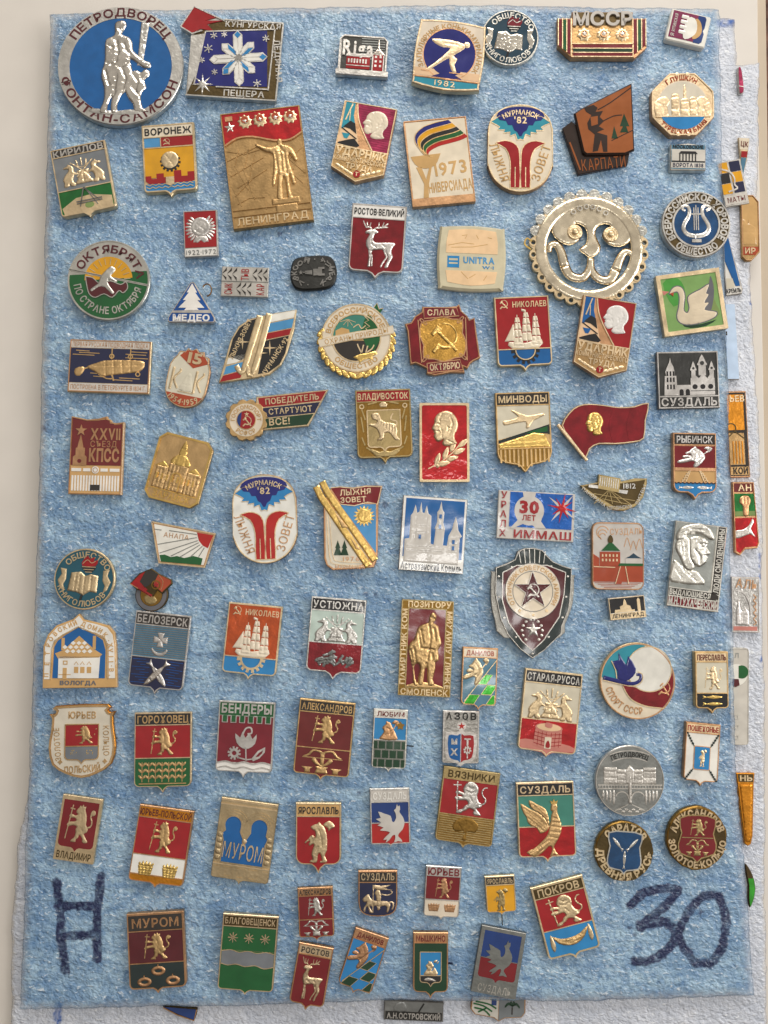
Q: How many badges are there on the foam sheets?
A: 106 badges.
